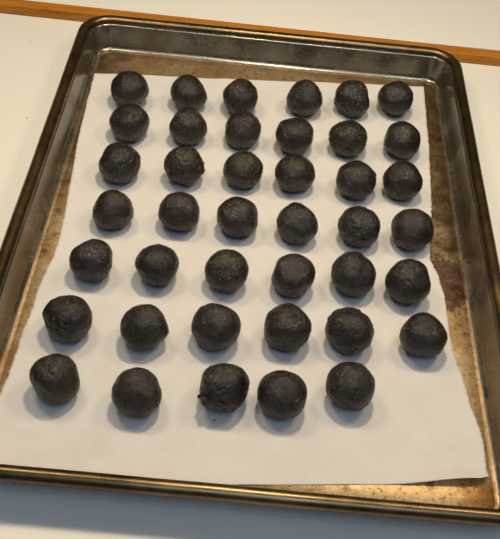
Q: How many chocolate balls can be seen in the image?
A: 41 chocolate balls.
